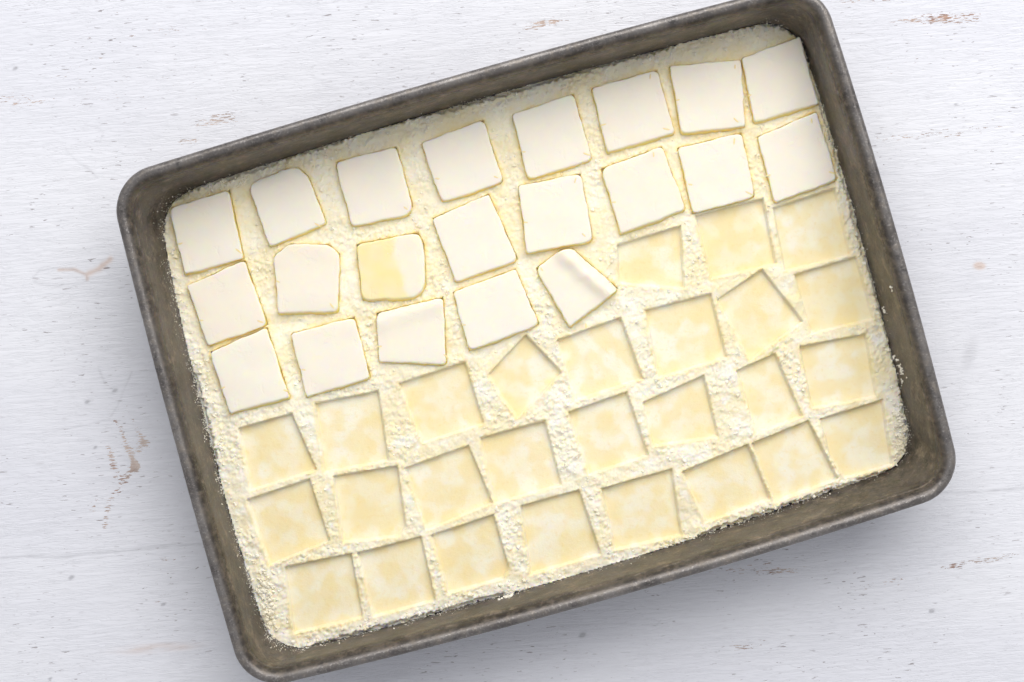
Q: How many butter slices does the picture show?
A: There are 21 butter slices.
